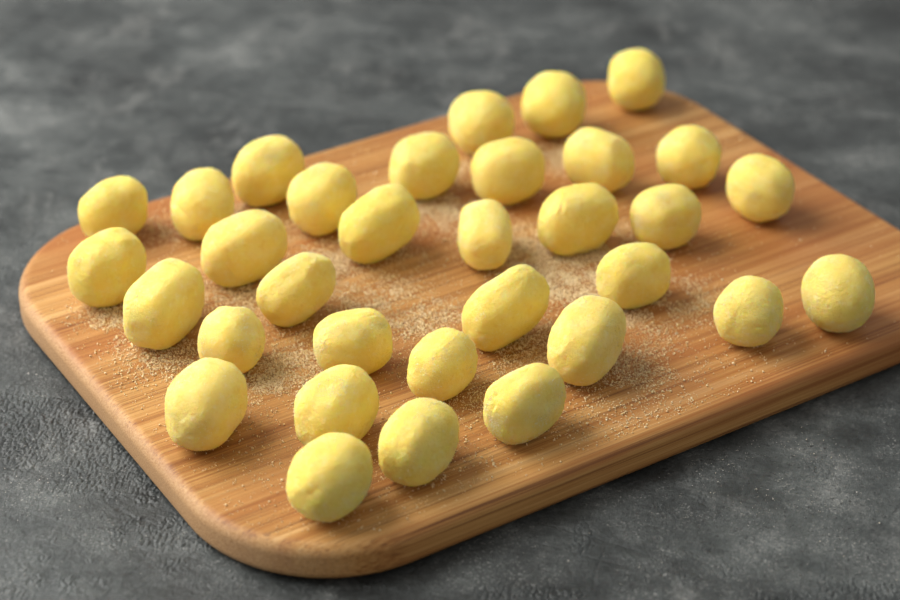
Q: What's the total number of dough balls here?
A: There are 33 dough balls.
